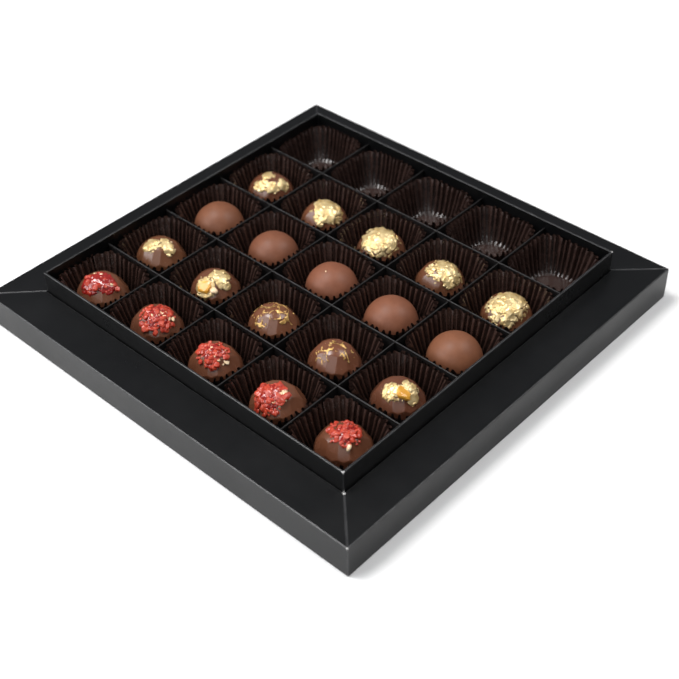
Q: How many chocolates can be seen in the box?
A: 20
